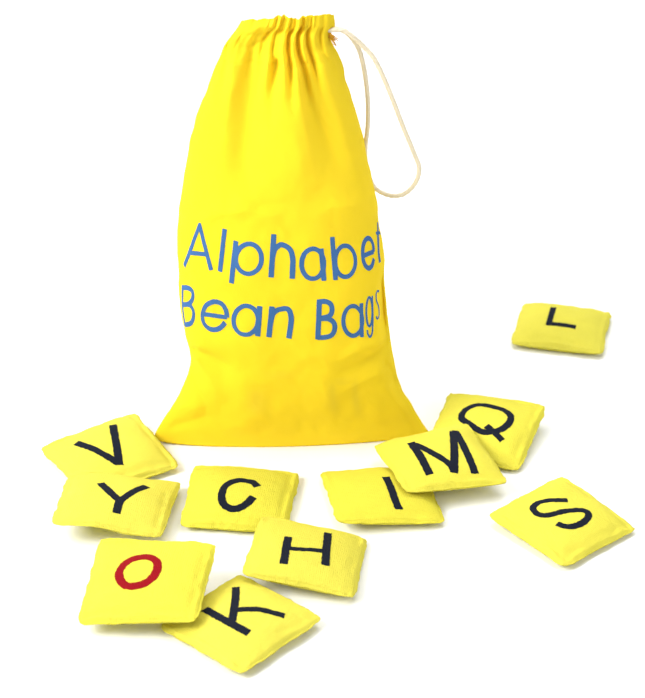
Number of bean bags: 11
